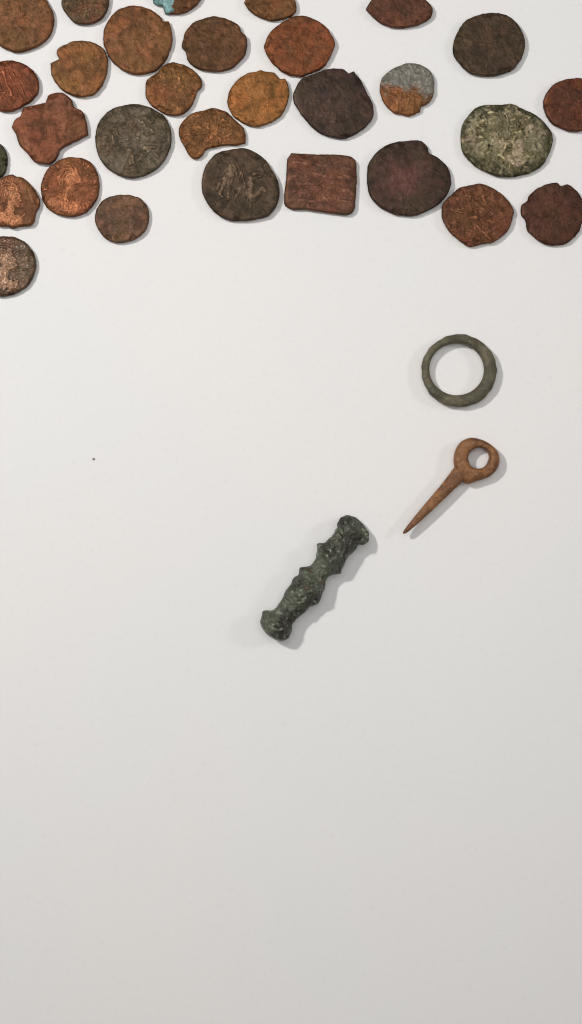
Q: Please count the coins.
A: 30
